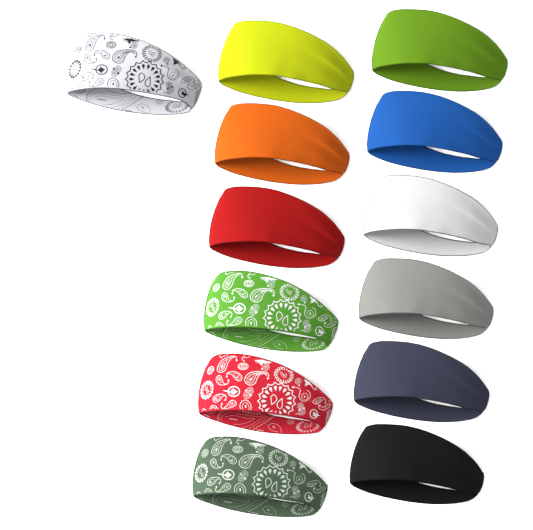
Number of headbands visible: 13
